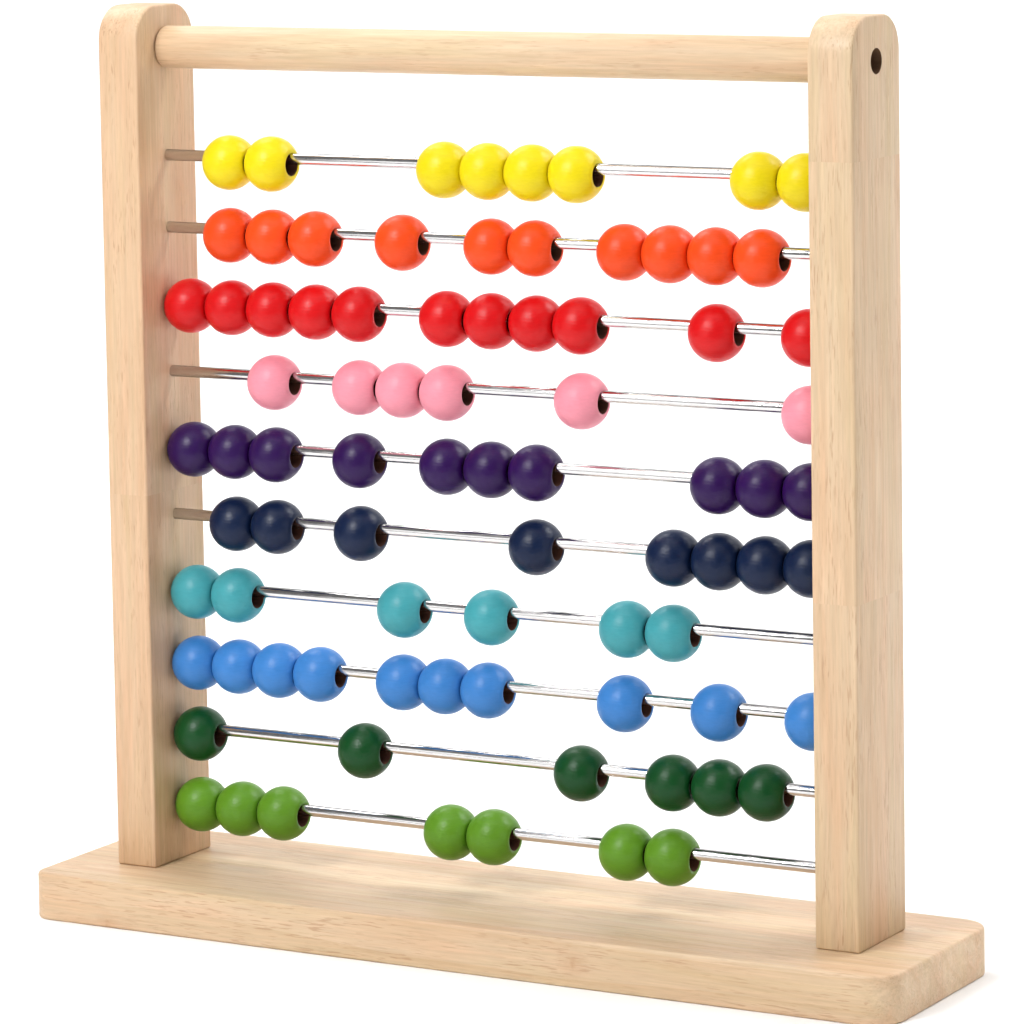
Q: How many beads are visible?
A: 82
